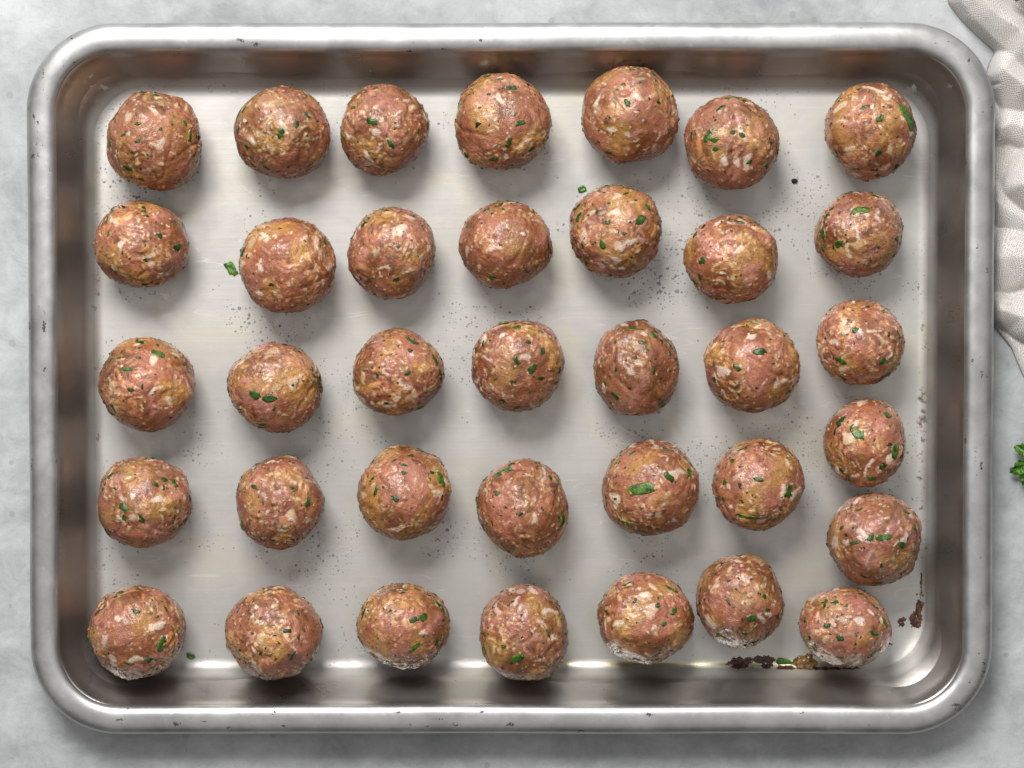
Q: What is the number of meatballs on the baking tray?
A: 36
